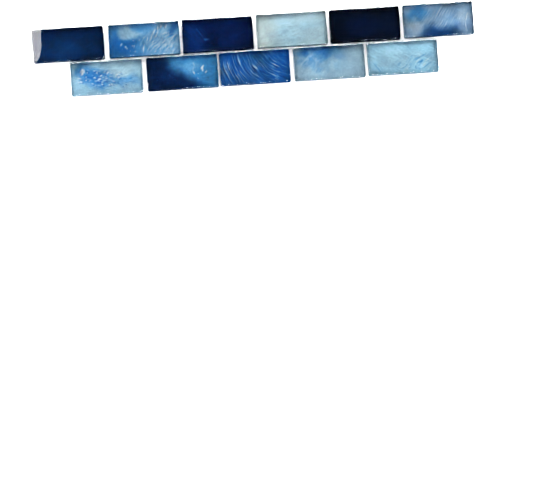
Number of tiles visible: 11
